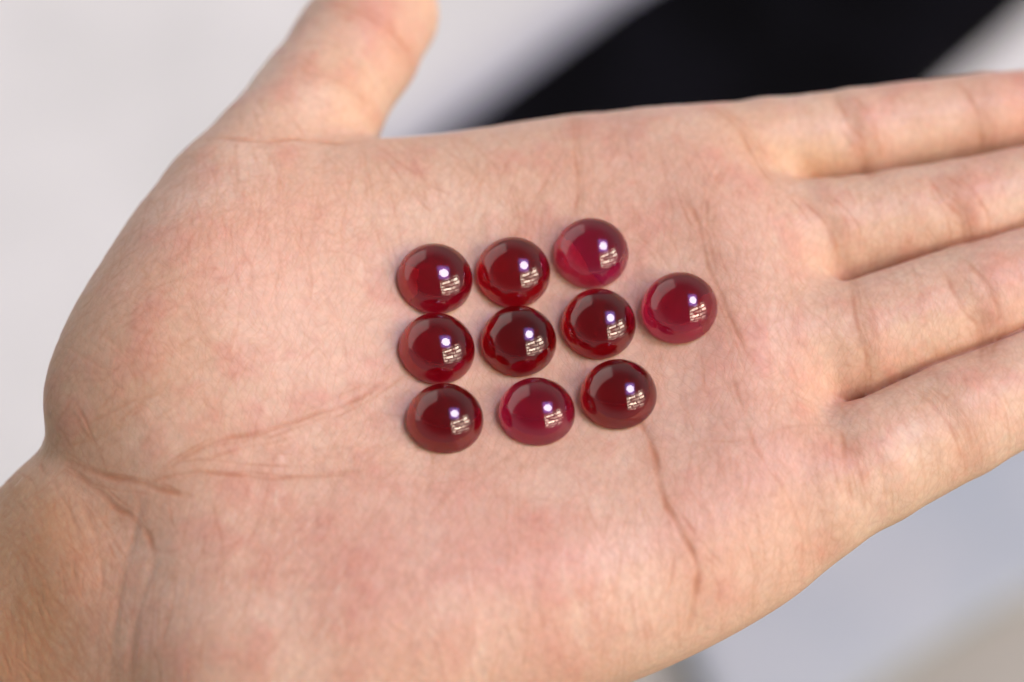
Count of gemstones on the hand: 10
